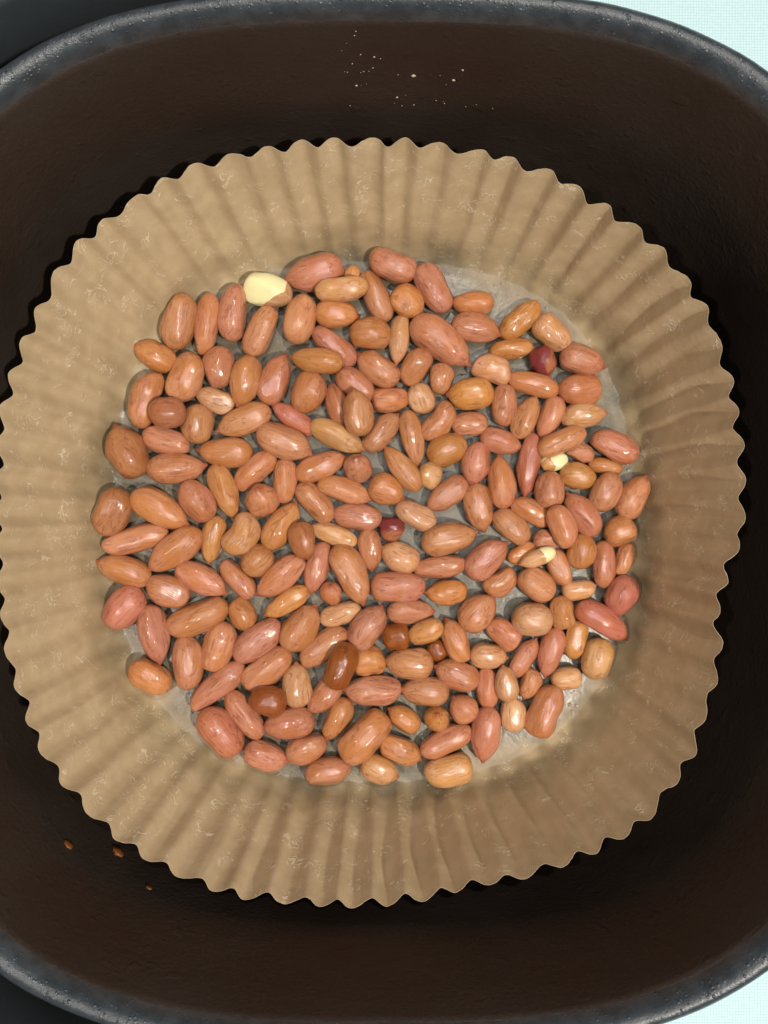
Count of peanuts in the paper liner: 197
